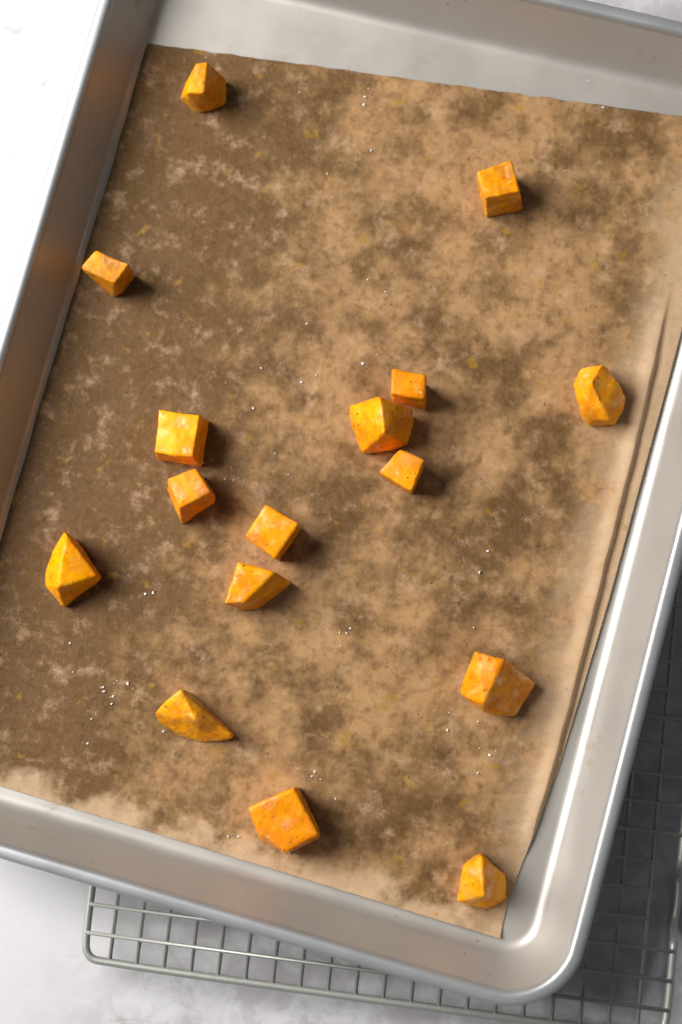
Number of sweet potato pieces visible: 16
